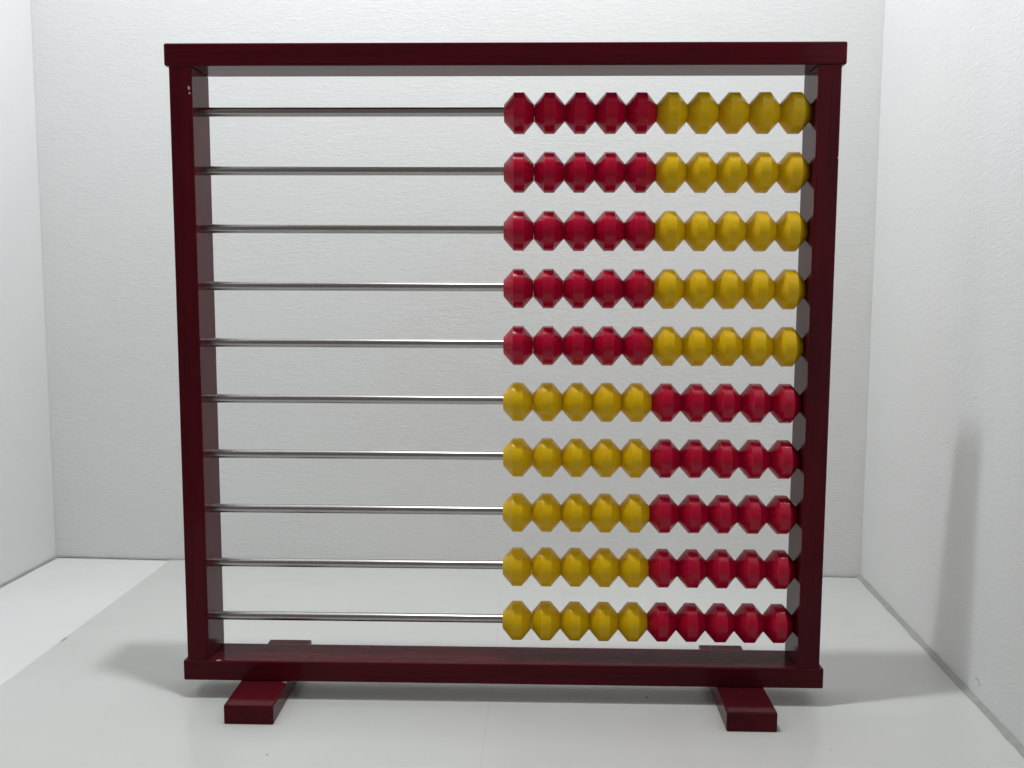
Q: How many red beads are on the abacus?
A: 50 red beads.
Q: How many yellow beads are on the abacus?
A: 50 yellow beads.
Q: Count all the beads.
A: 100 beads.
